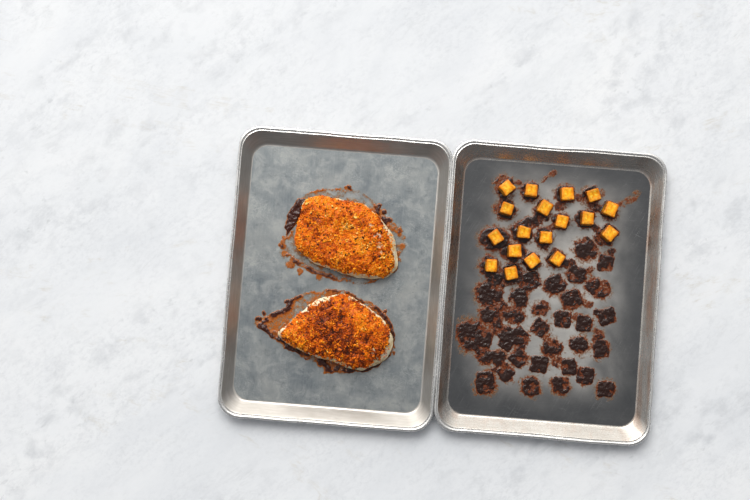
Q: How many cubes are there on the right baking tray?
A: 18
